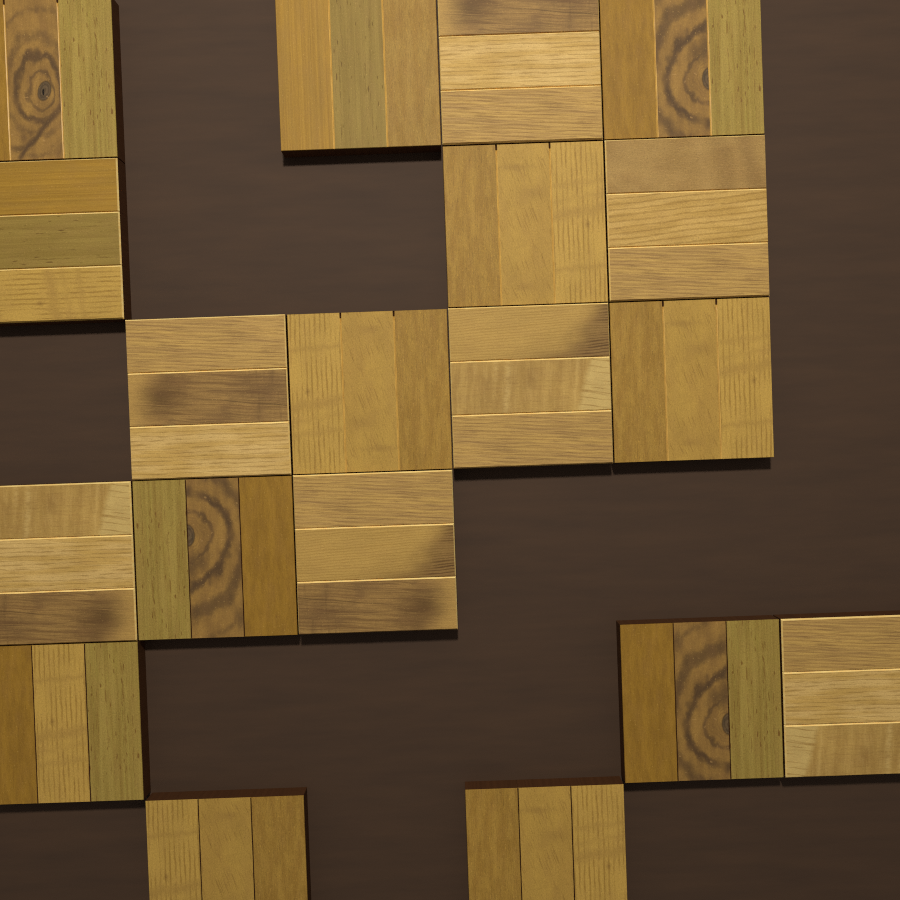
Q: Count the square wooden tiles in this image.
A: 19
